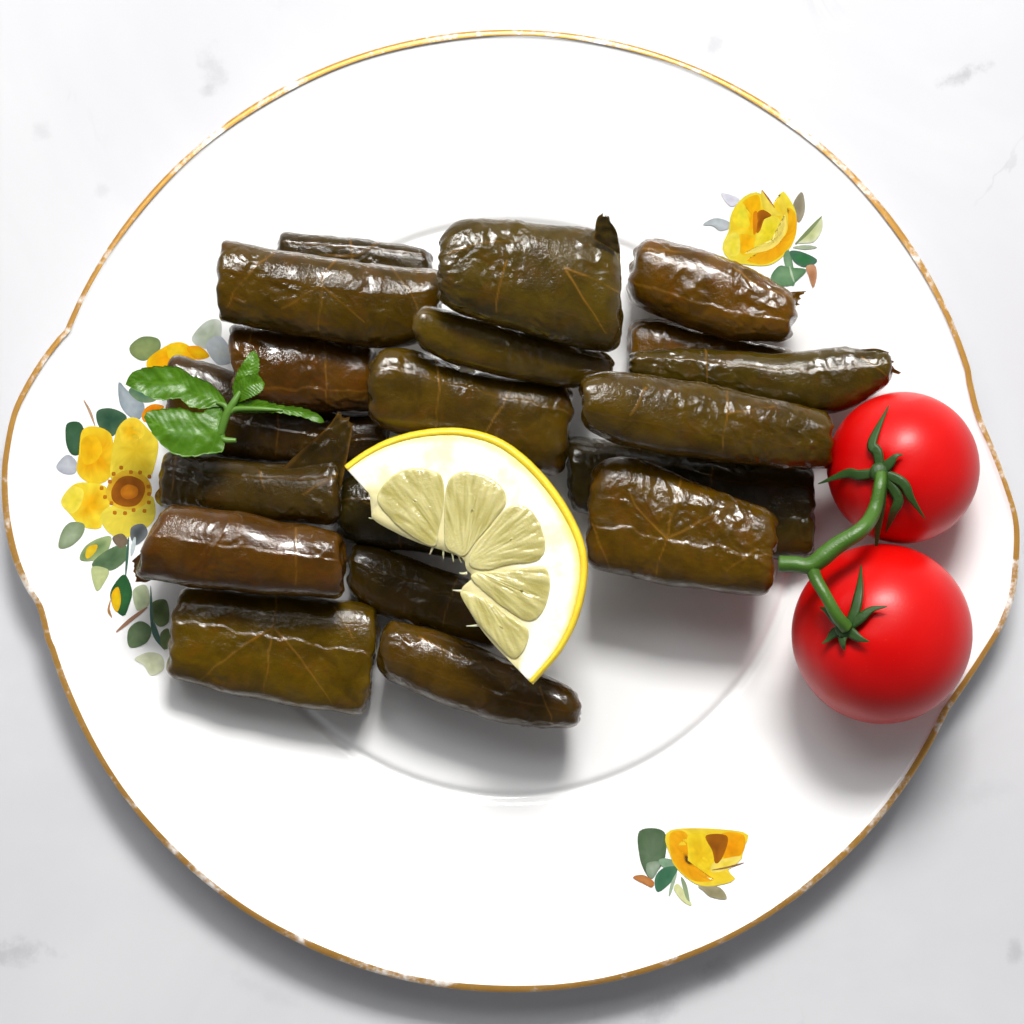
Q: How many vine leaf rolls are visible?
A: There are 19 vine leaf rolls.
